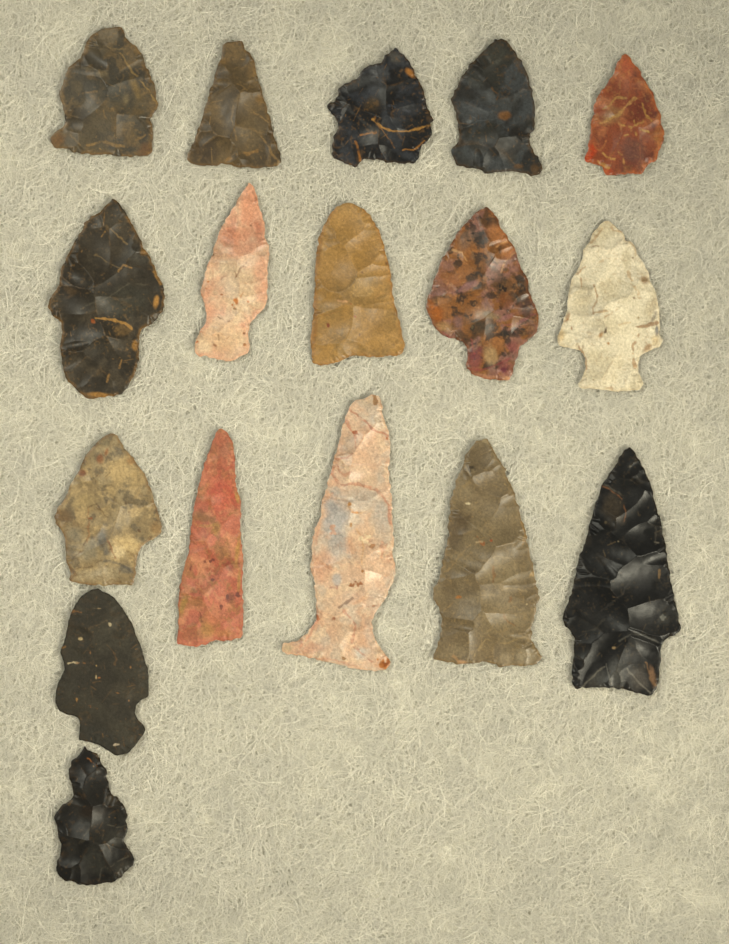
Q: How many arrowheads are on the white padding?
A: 17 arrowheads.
